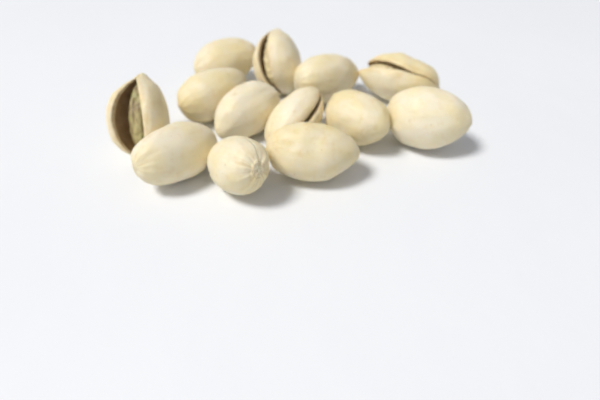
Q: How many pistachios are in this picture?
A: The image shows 13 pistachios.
